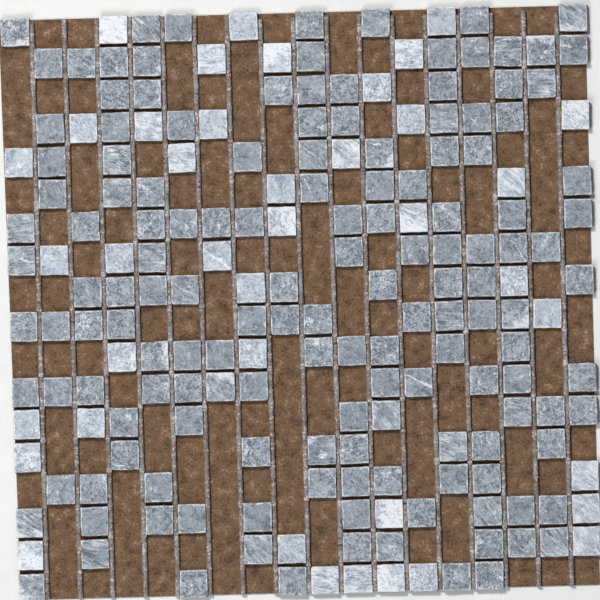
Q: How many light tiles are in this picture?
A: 40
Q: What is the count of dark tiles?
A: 150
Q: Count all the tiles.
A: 190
